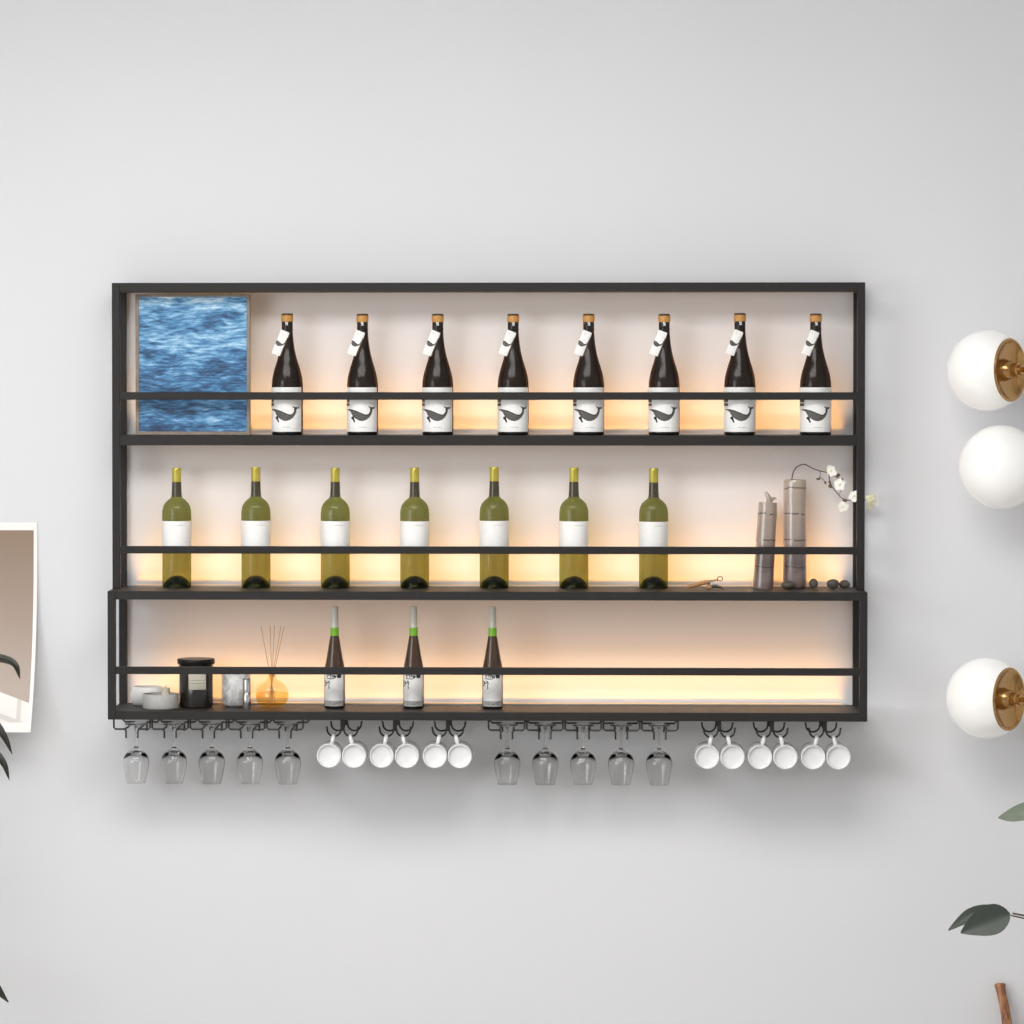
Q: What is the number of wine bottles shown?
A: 18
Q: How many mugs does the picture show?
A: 12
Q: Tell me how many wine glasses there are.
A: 10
